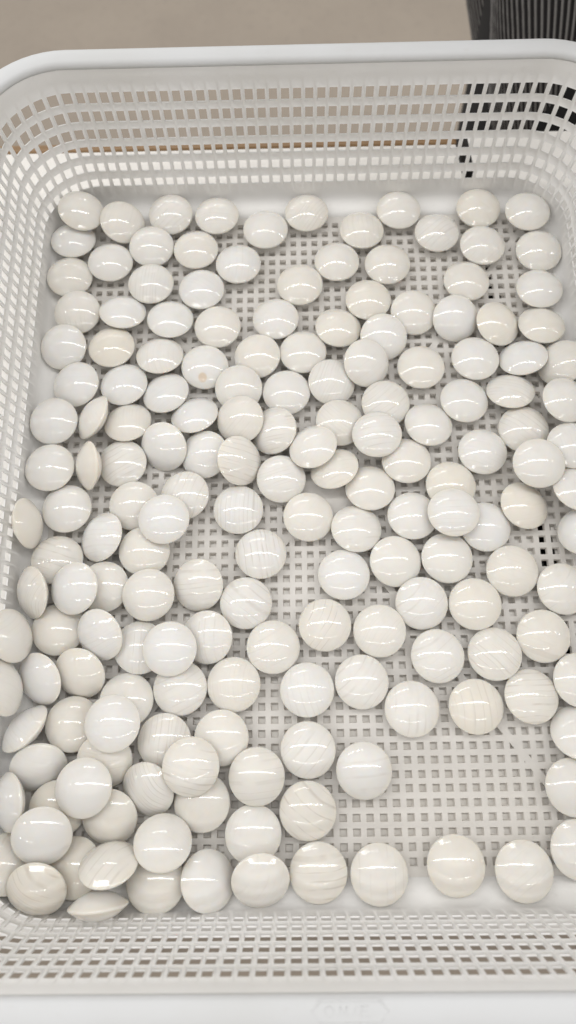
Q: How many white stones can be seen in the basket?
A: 175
